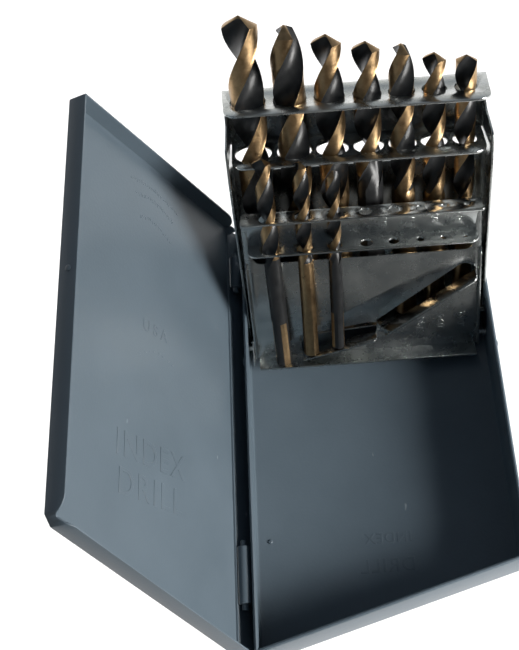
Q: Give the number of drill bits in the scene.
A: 10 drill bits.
